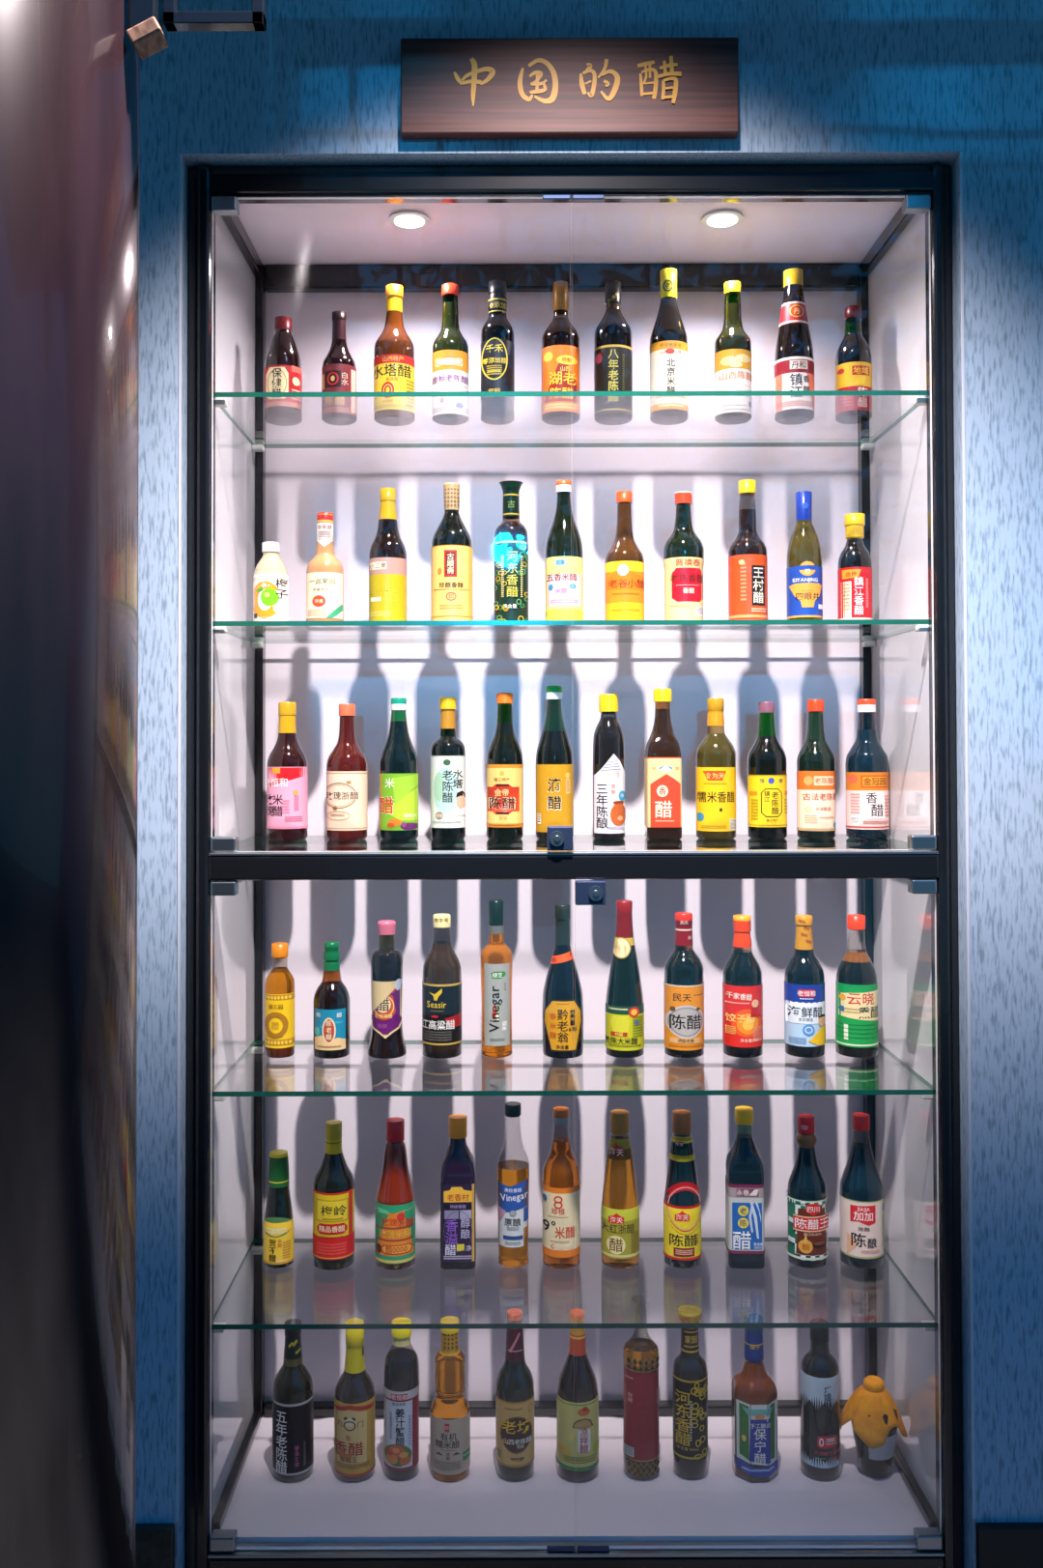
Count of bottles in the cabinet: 66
